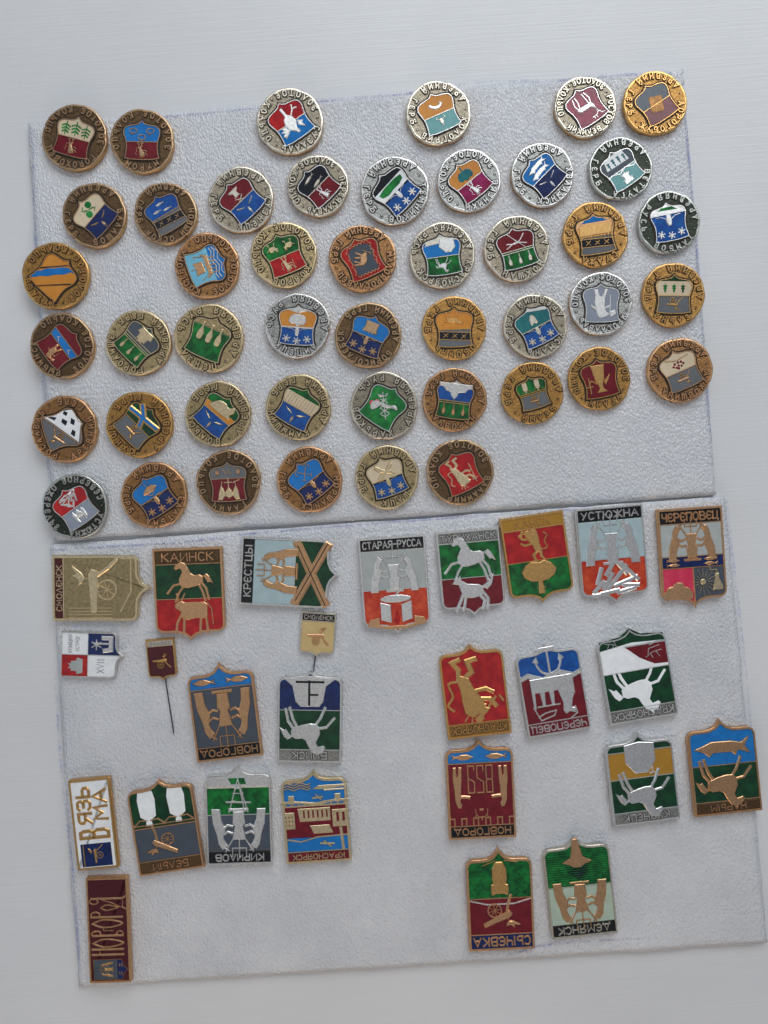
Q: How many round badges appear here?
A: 46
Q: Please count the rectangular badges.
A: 26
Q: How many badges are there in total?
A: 72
